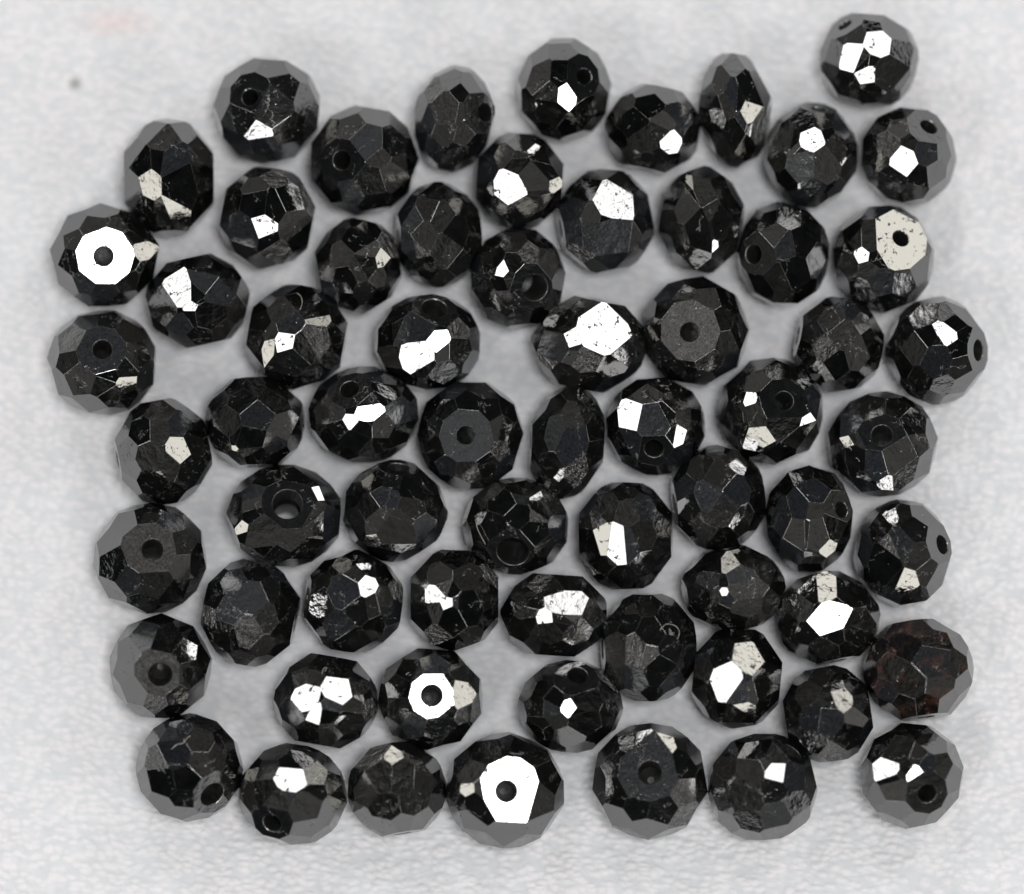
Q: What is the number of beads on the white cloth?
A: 65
